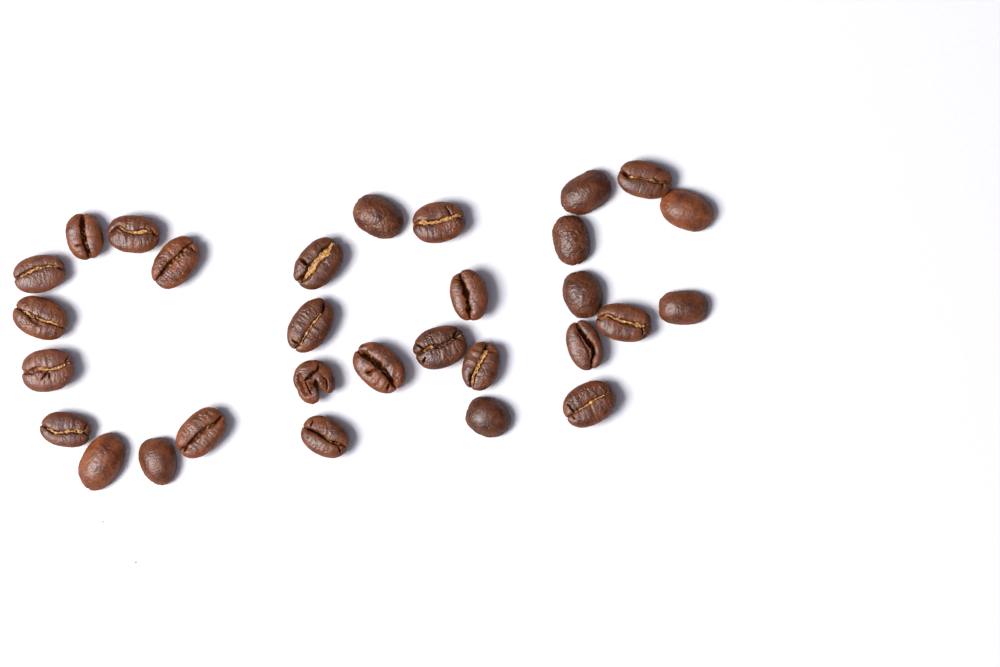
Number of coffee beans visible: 30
